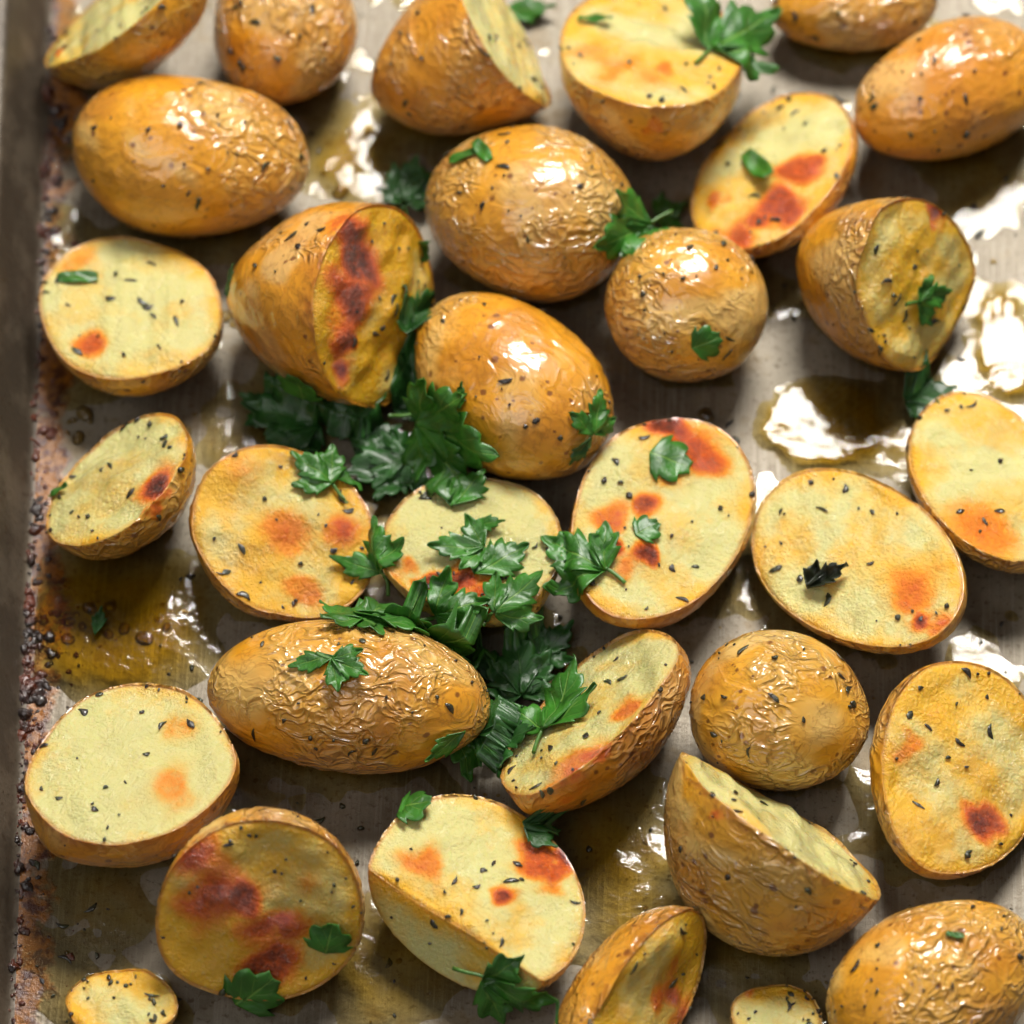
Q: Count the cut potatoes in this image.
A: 22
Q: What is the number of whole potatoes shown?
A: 10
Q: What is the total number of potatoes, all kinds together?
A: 32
